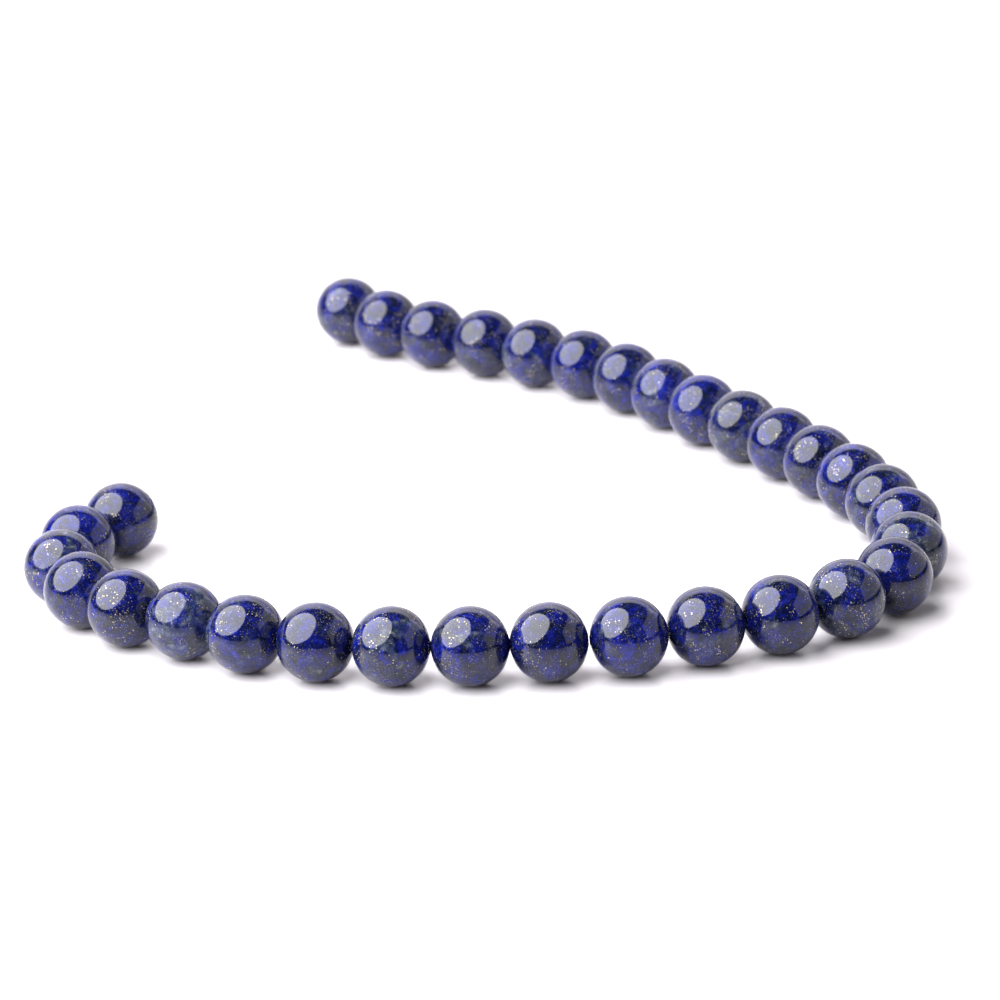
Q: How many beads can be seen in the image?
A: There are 32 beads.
